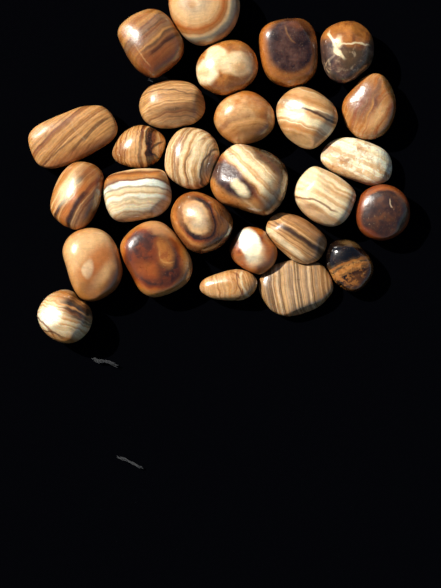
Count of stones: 27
